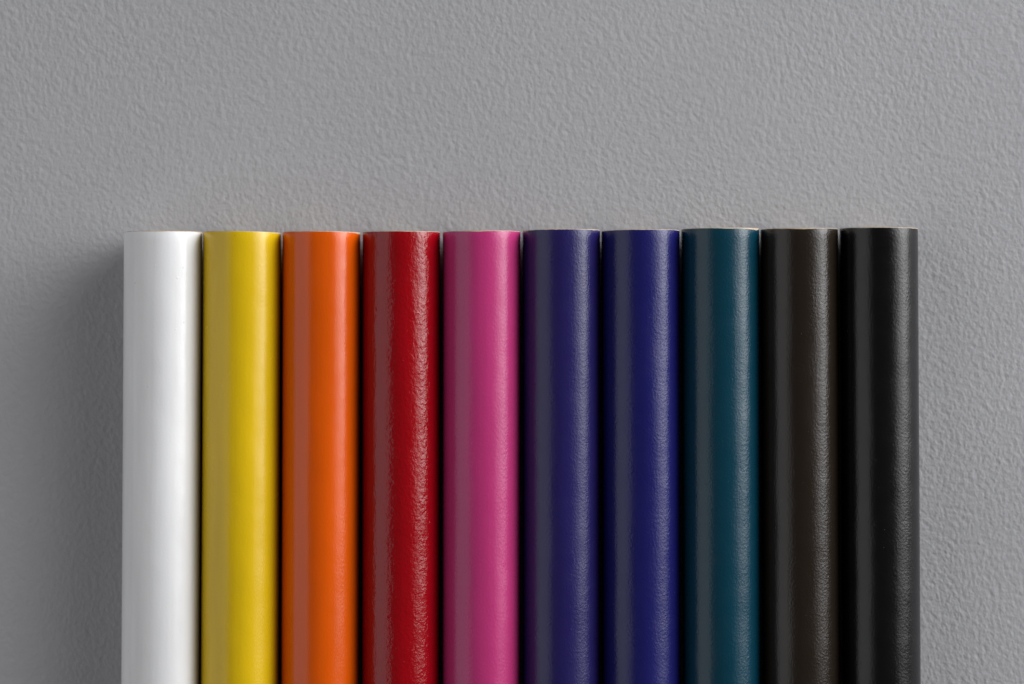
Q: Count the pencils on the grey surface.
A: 10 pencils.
